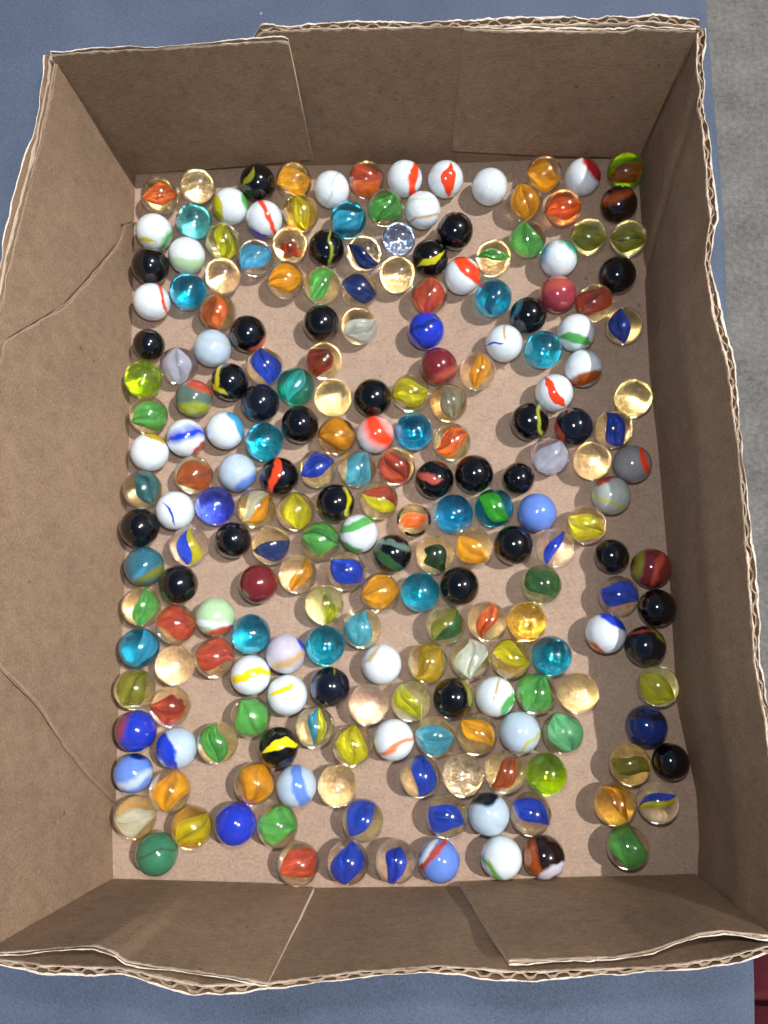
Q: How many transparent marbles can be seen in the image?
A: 127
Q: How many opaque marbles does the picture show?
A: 90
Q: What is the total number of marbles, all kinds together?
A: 217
